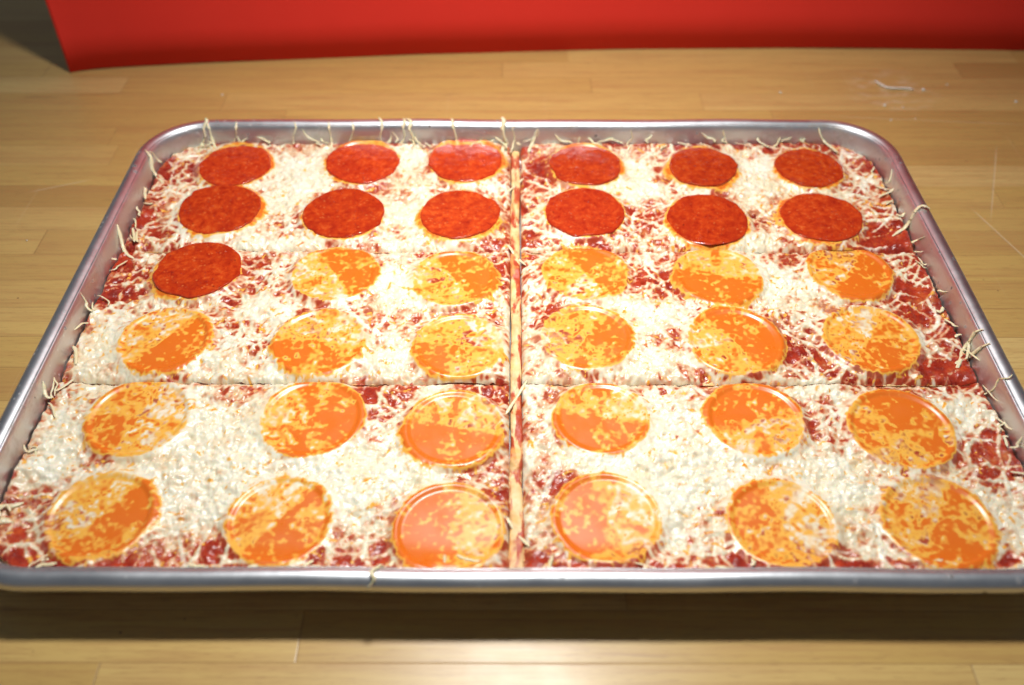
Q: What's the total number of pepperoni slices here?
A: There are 13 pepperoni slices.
